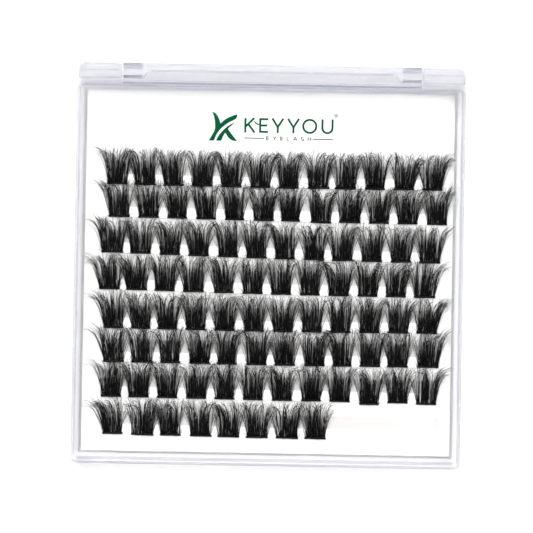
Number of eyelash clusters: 92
